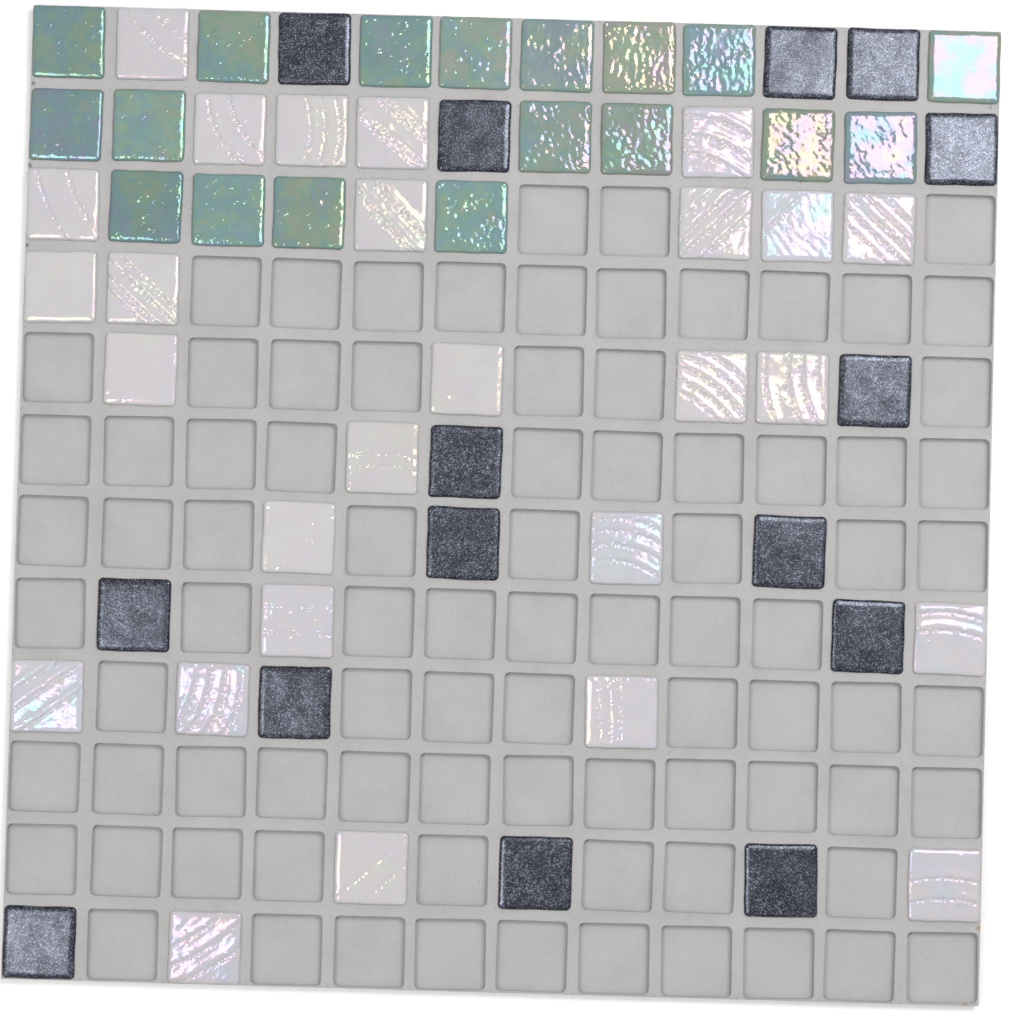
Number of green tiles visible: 18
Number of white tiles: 27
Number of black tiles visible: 15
